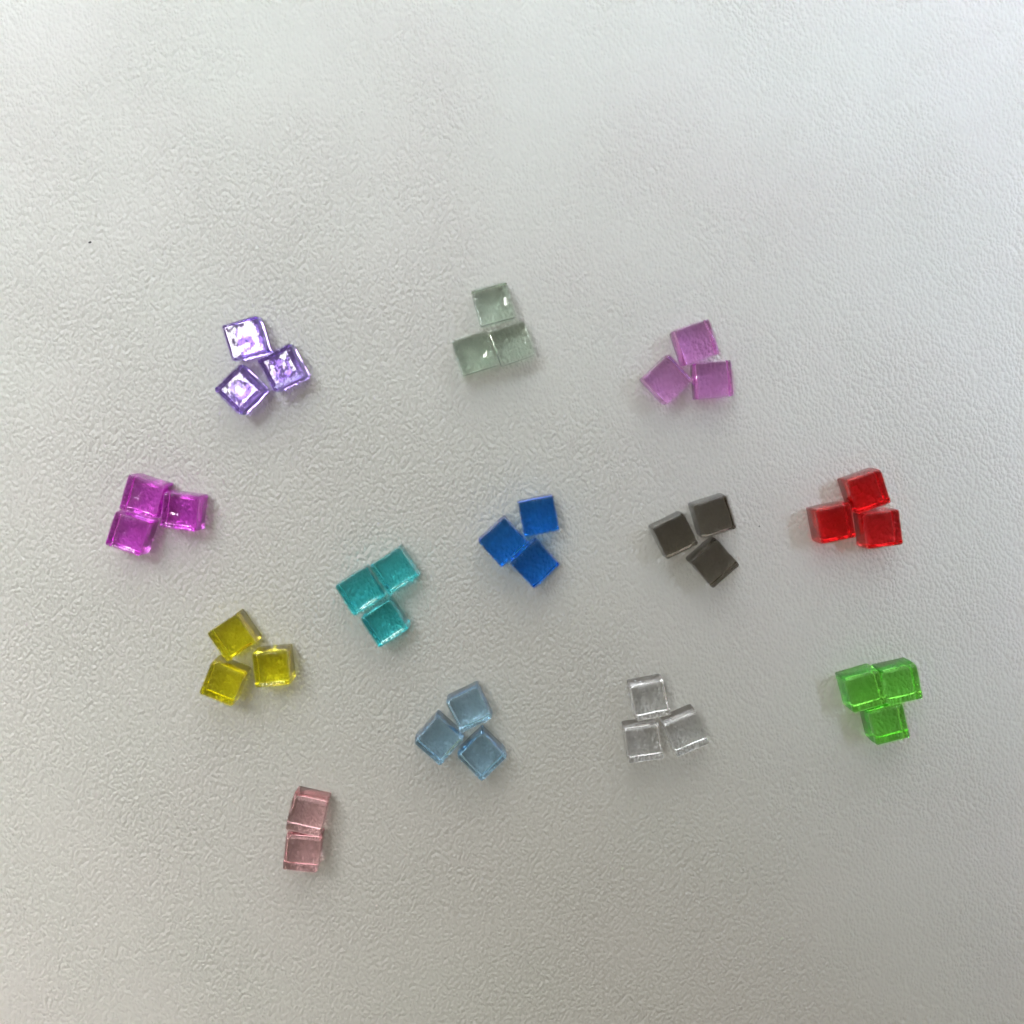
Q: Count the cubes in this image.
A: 38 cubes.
